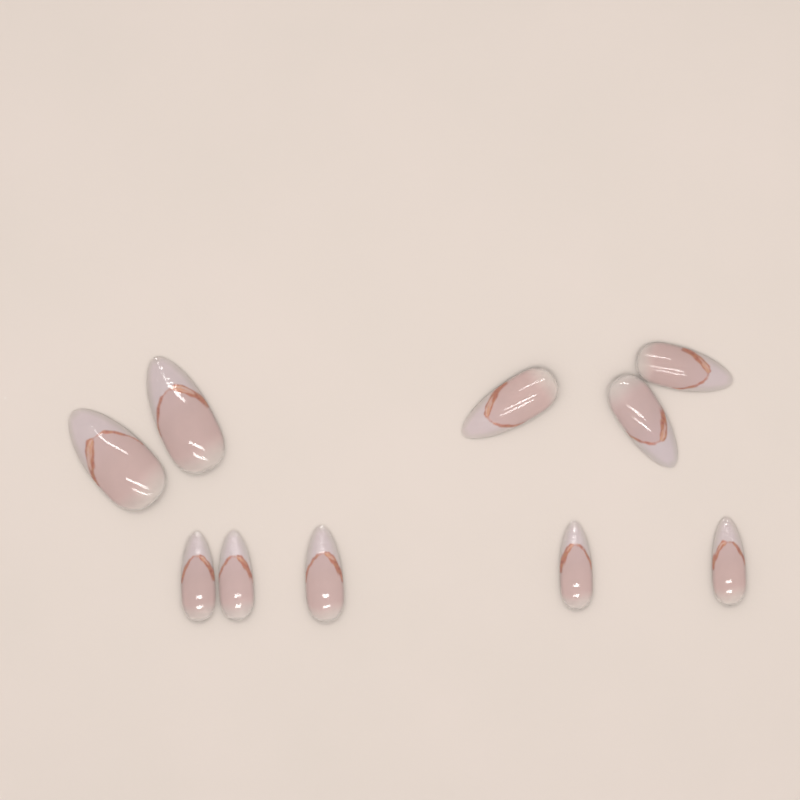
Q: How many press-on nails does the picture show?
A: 10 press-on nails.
